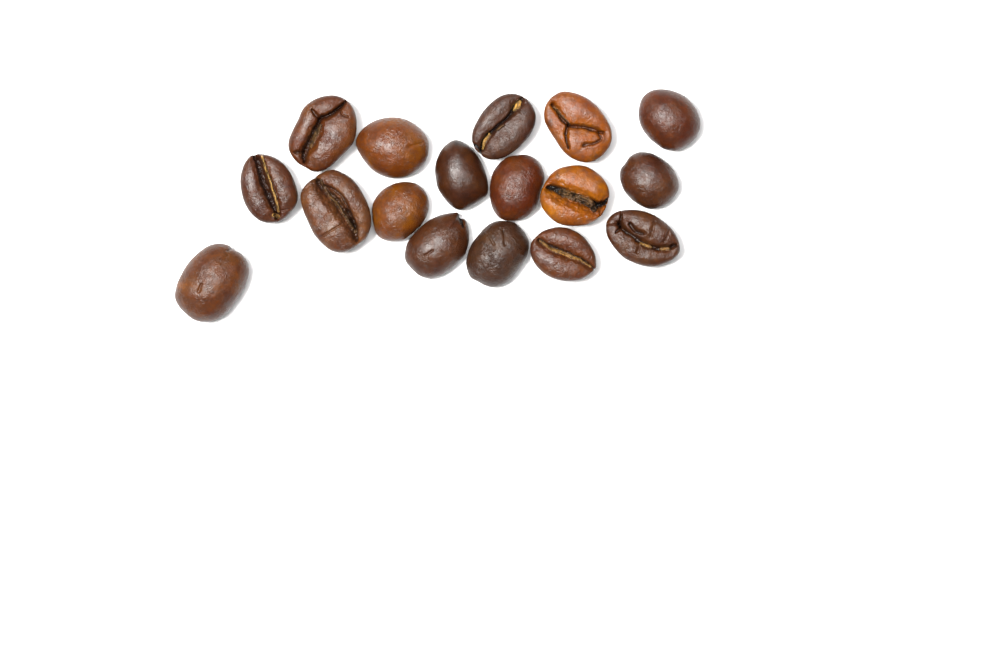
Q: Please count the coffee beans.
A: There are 17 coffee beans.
